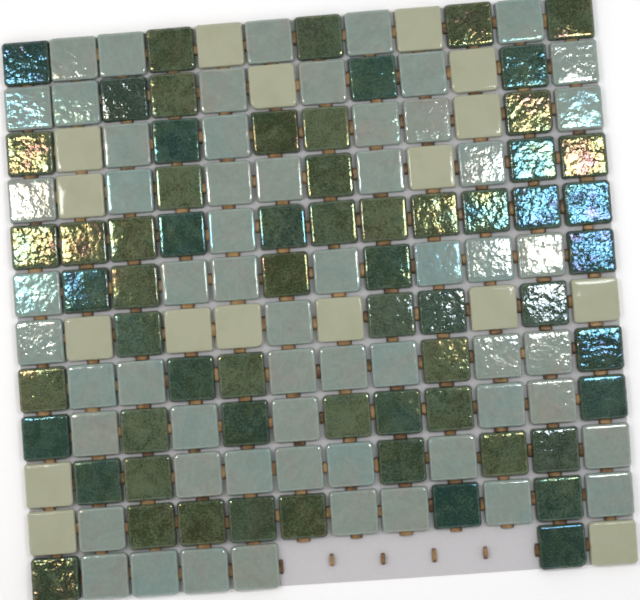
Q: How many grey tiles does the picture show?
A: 59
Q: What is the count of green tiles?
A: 63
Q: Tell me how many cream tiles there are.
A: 17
